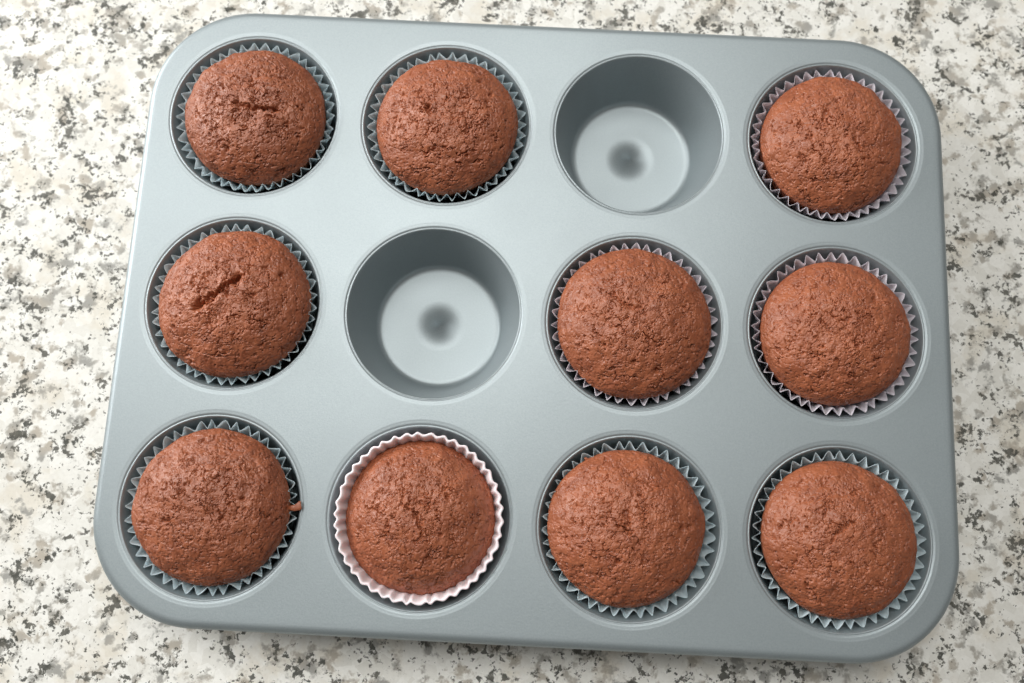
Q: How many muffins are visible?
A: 10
